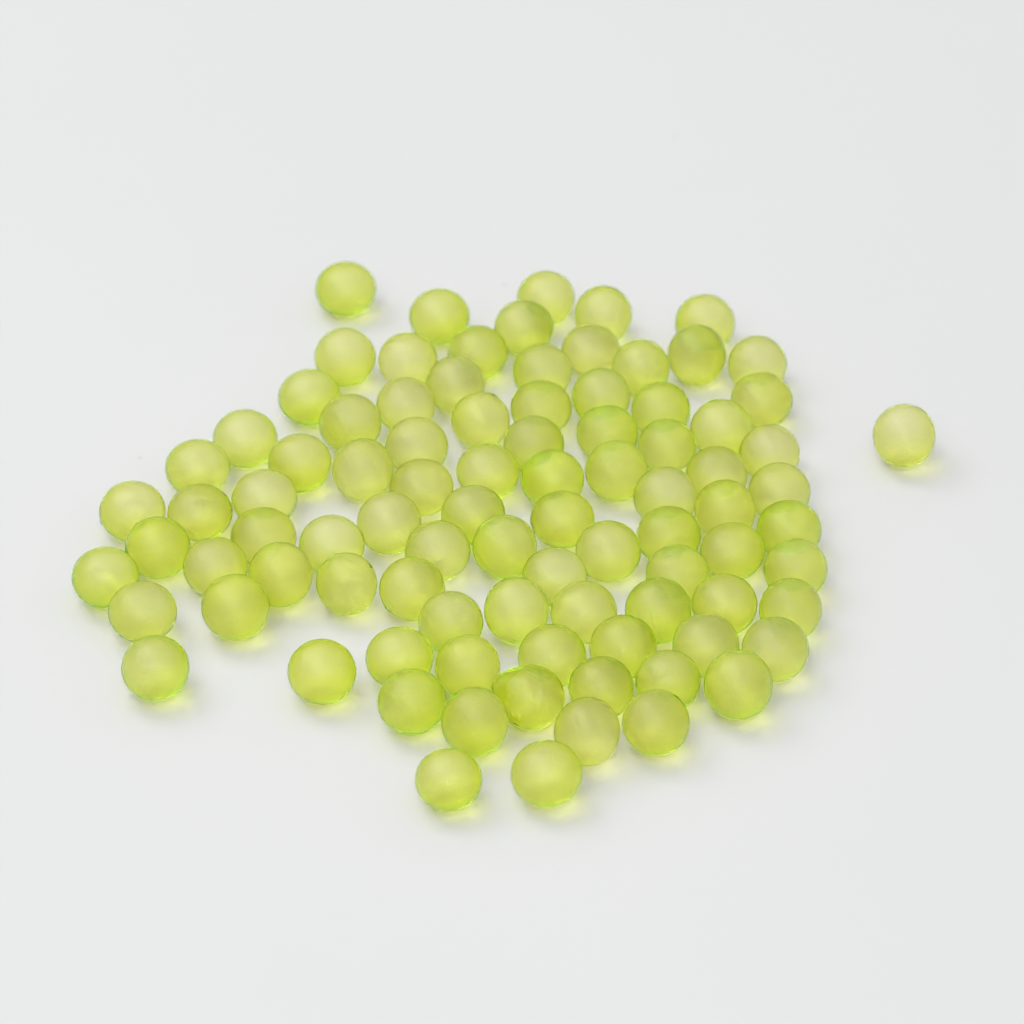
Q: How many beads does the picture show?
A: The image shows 91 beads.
